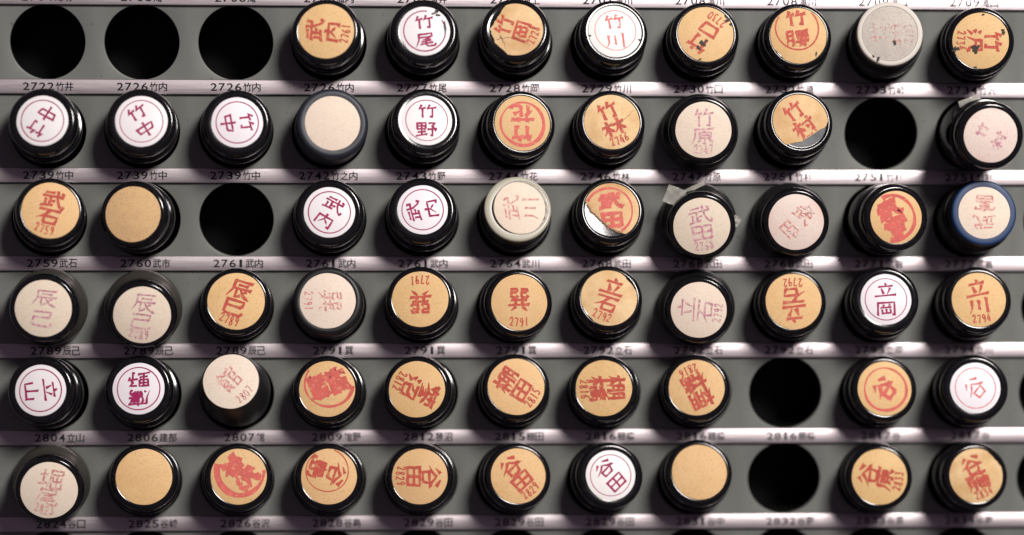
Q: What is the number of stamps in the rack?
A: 59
